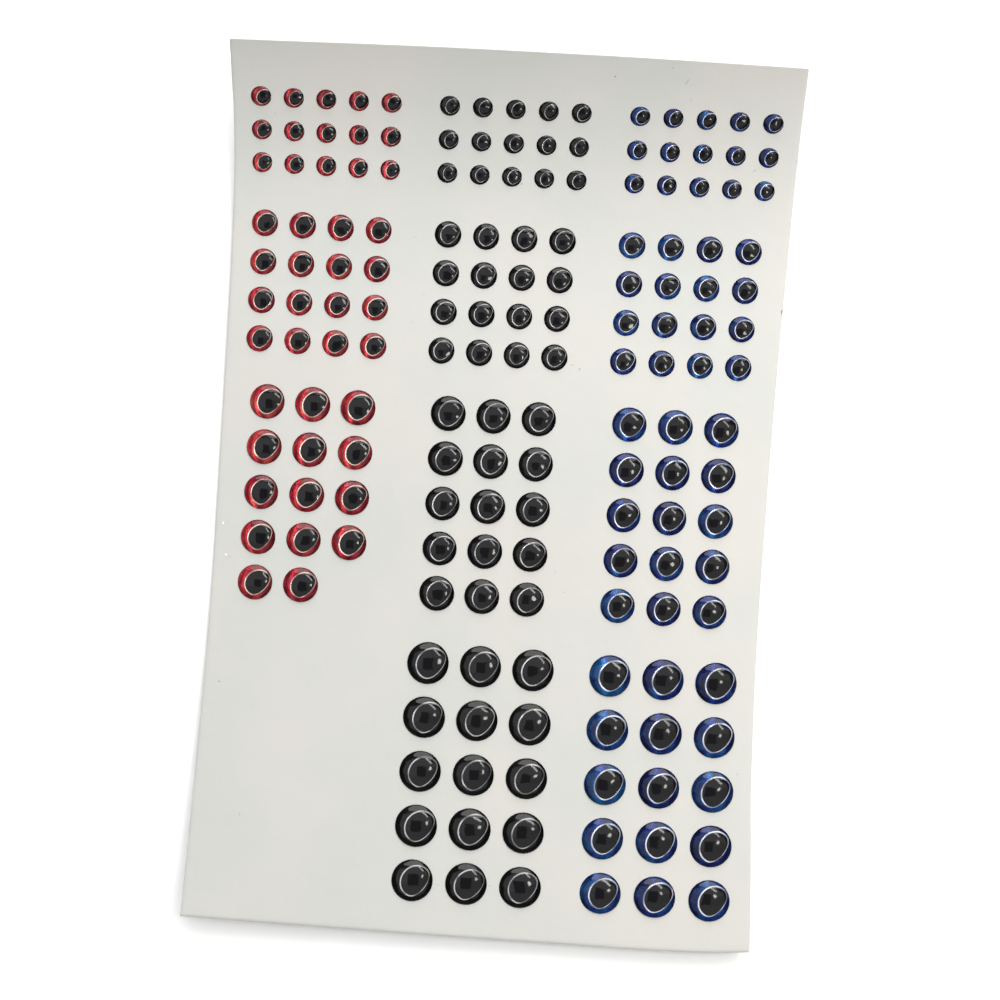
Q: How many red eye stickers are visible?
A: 45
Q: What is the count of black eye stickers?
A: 61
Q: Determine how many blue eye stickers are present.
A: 61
